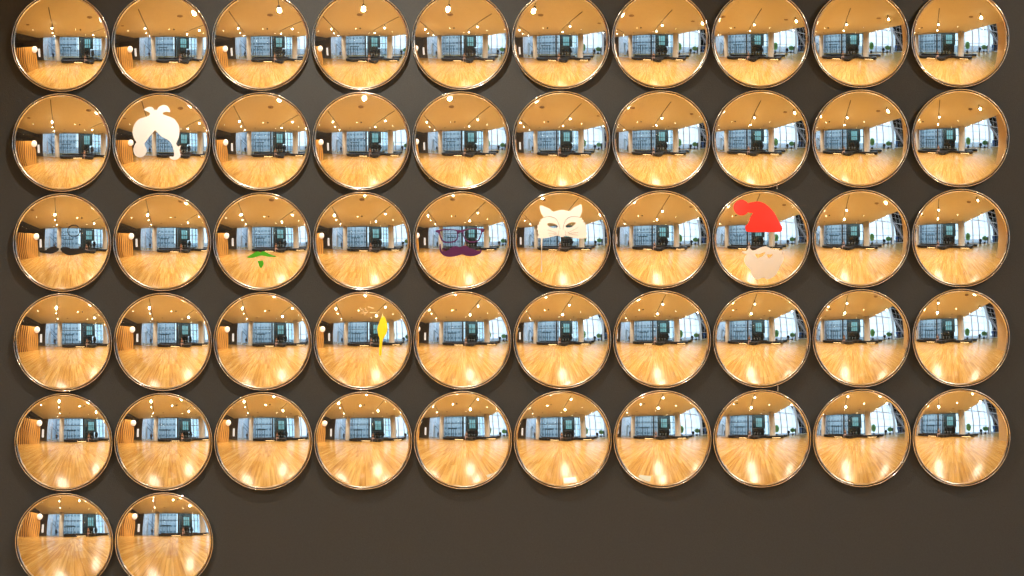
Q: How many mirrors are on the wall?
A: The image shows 52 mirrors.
